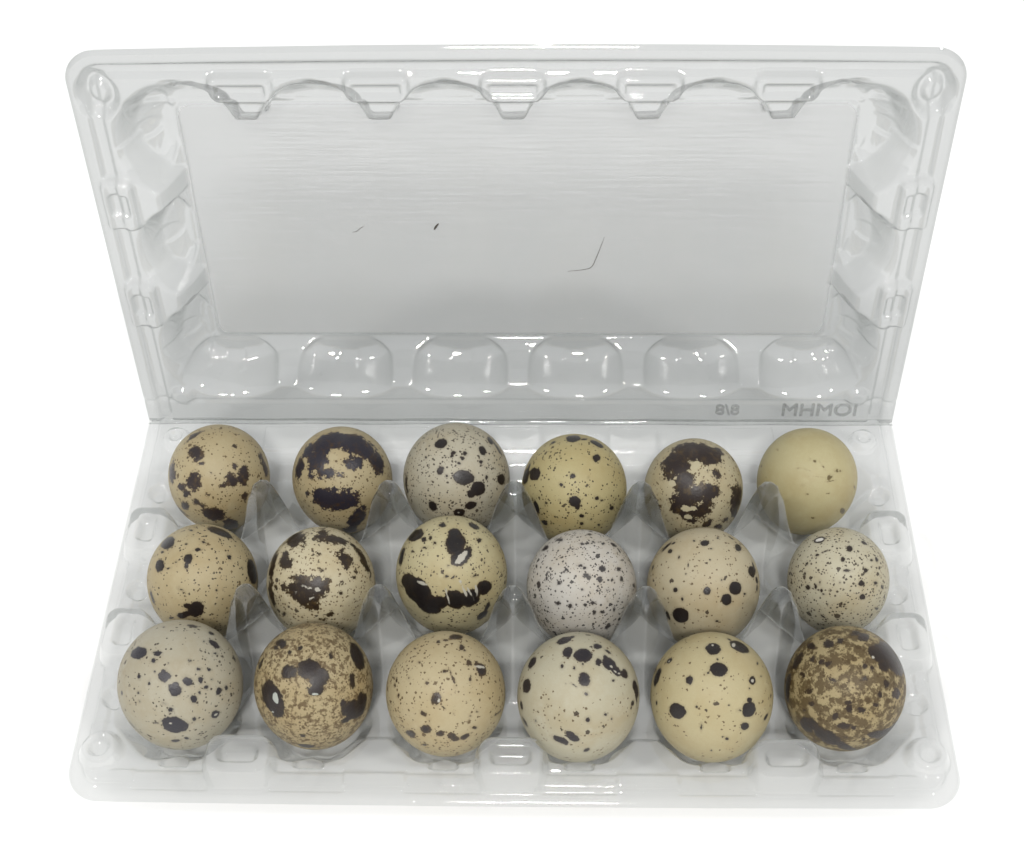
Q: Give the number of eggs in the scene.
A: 18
